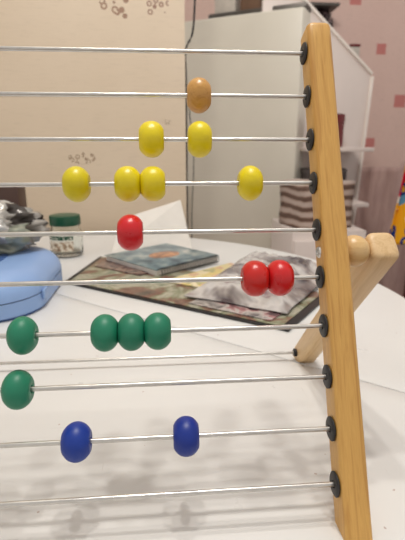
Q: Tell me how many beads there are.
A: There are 17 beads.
